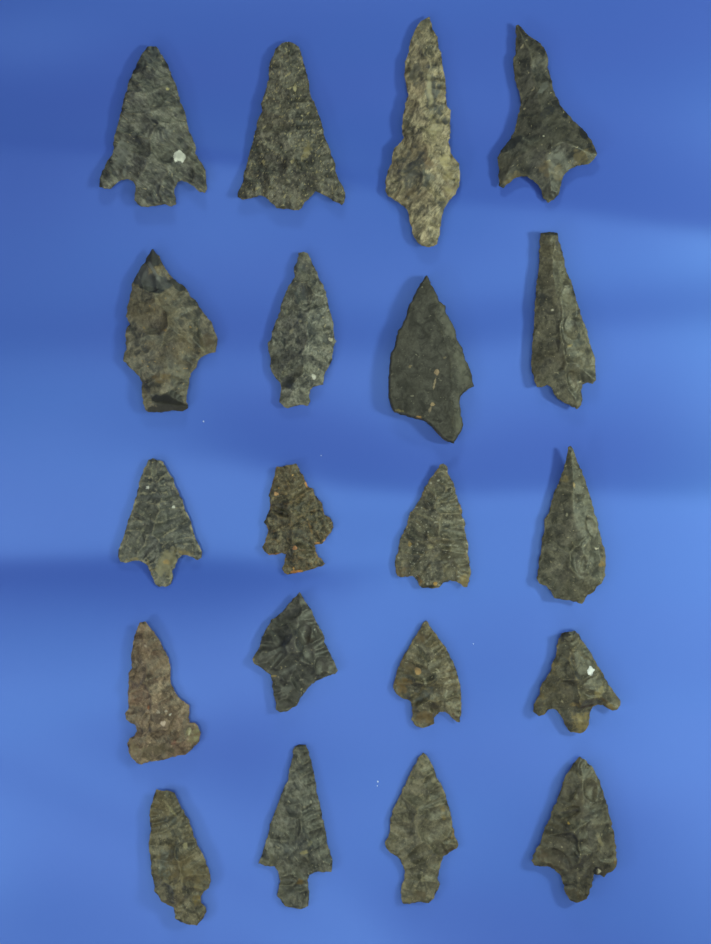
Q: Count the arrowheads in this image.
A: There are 20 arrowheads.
